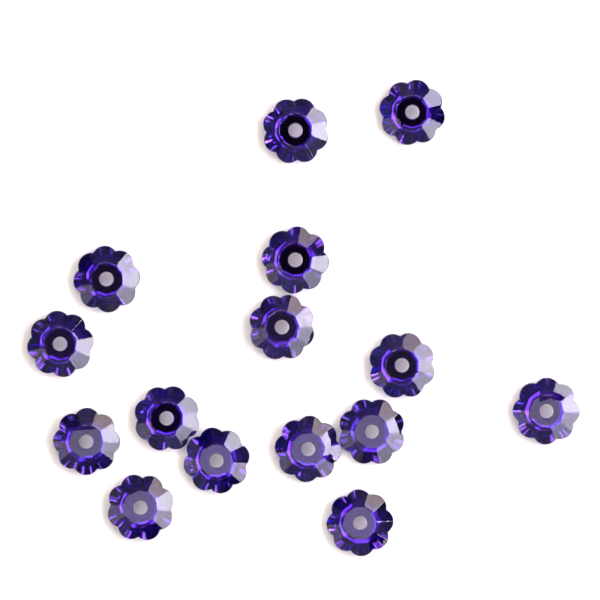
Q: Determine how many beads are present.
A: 15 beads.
